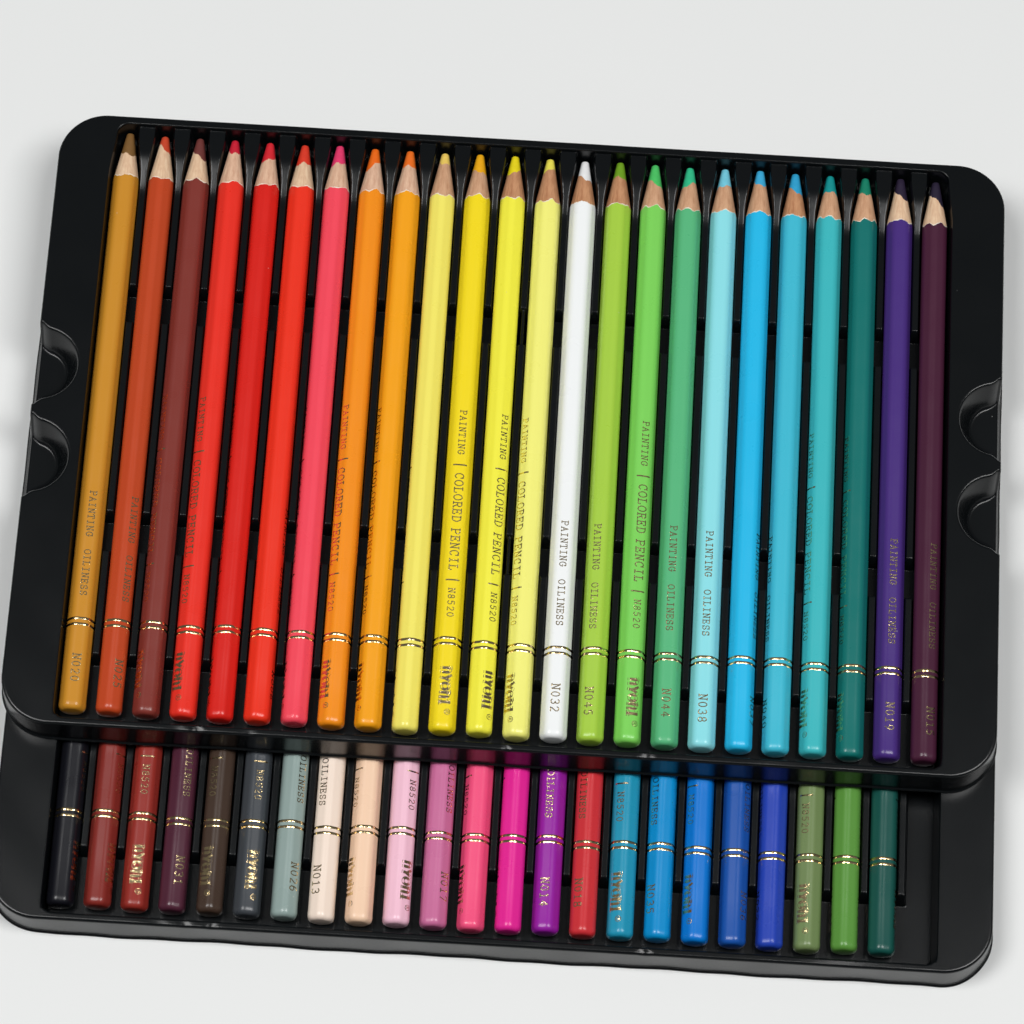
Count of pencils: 47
